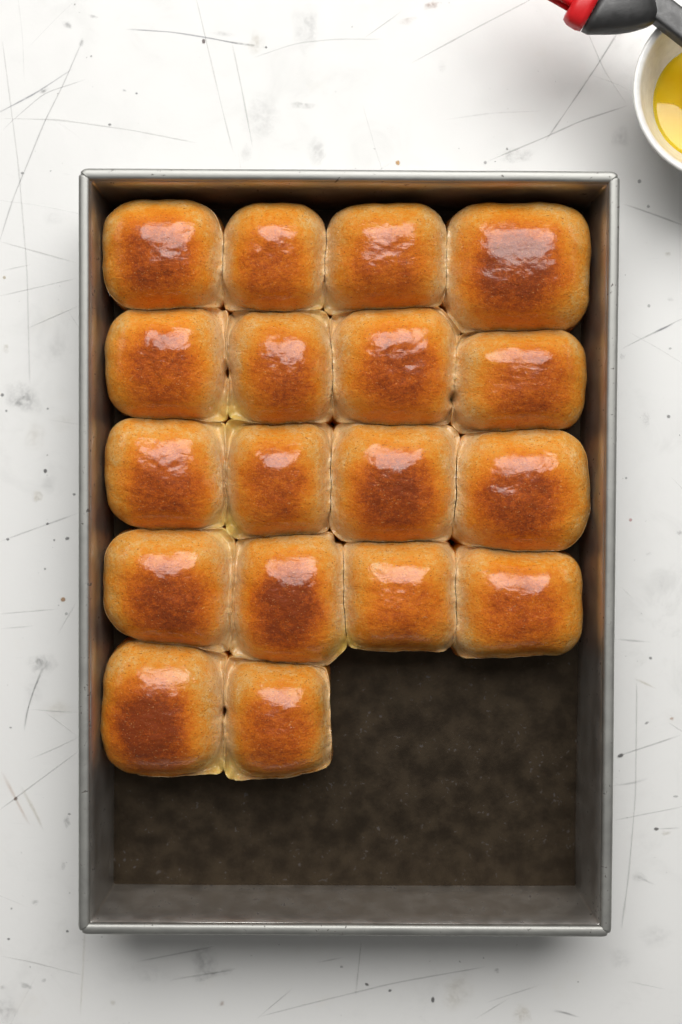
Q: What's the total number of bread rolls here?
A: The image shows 18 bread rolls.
